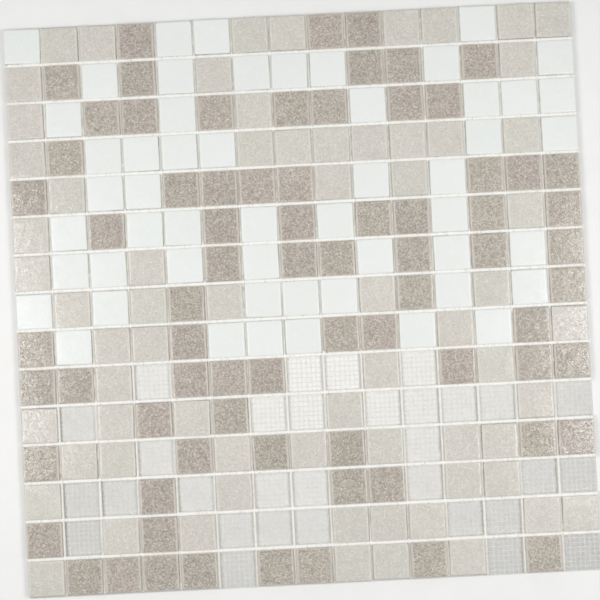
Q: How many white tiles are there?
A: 53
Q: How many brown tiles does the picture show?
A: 74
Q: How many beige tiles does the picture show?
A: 67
